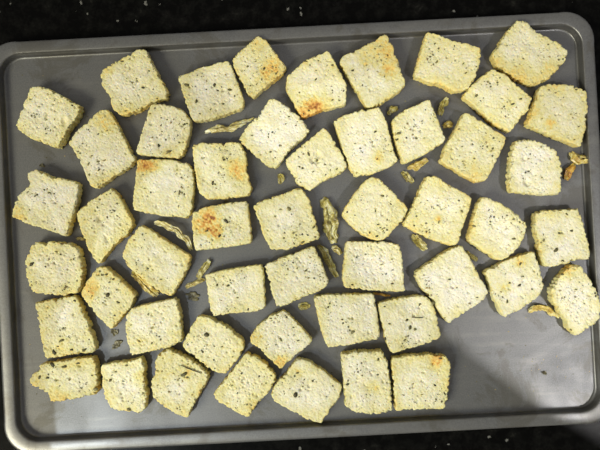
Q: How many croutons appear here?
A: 50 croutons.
